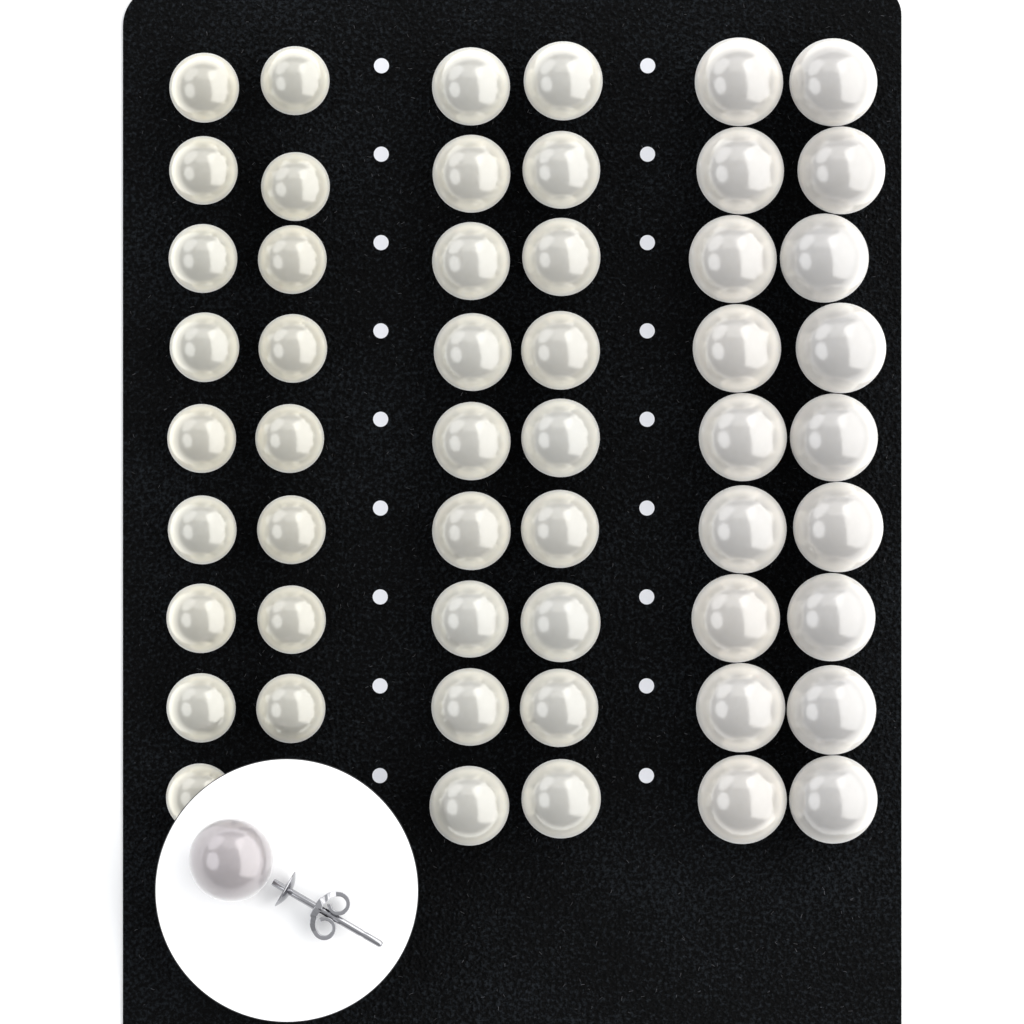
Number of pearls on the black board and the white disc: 54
